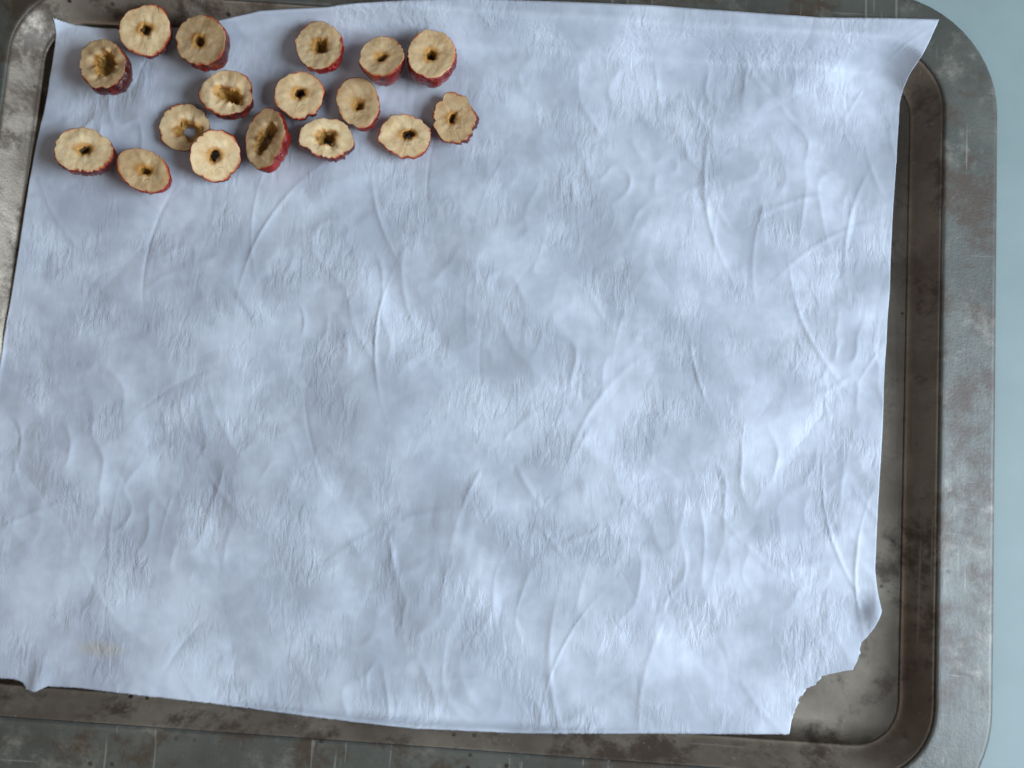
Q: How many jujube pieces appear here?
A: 17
